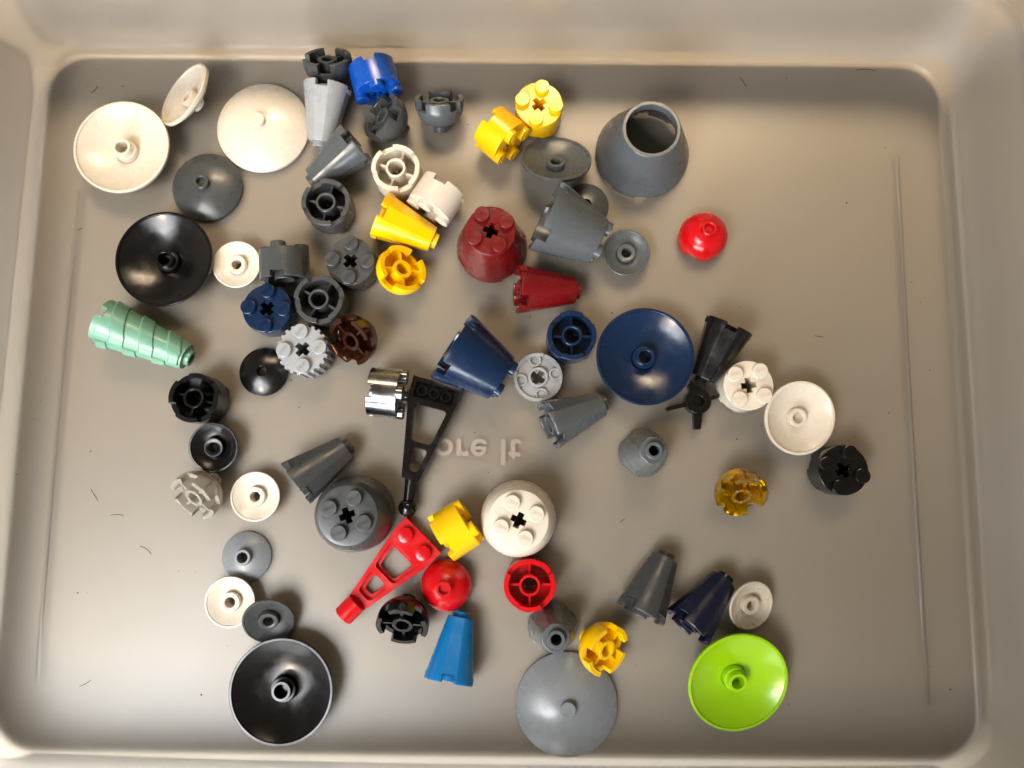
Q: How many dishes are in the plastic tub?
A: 21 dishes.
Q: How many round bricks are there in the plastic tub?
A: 18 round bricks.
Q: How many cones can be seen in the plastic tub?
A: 17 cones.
